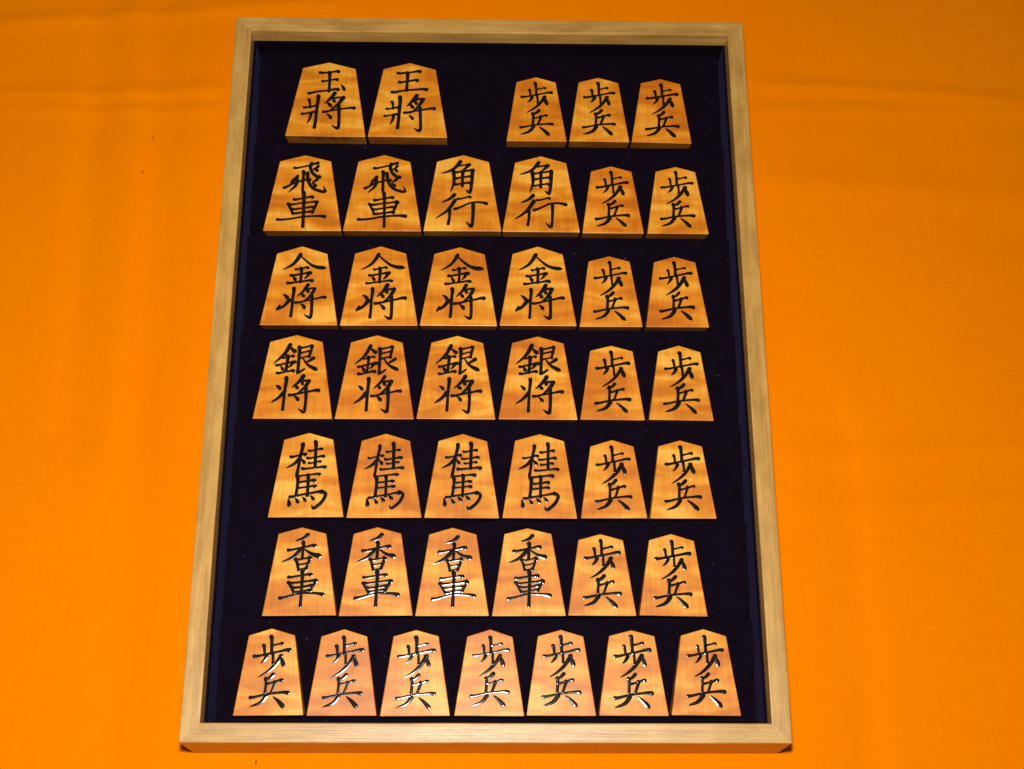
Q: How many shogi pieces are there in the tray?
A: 42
